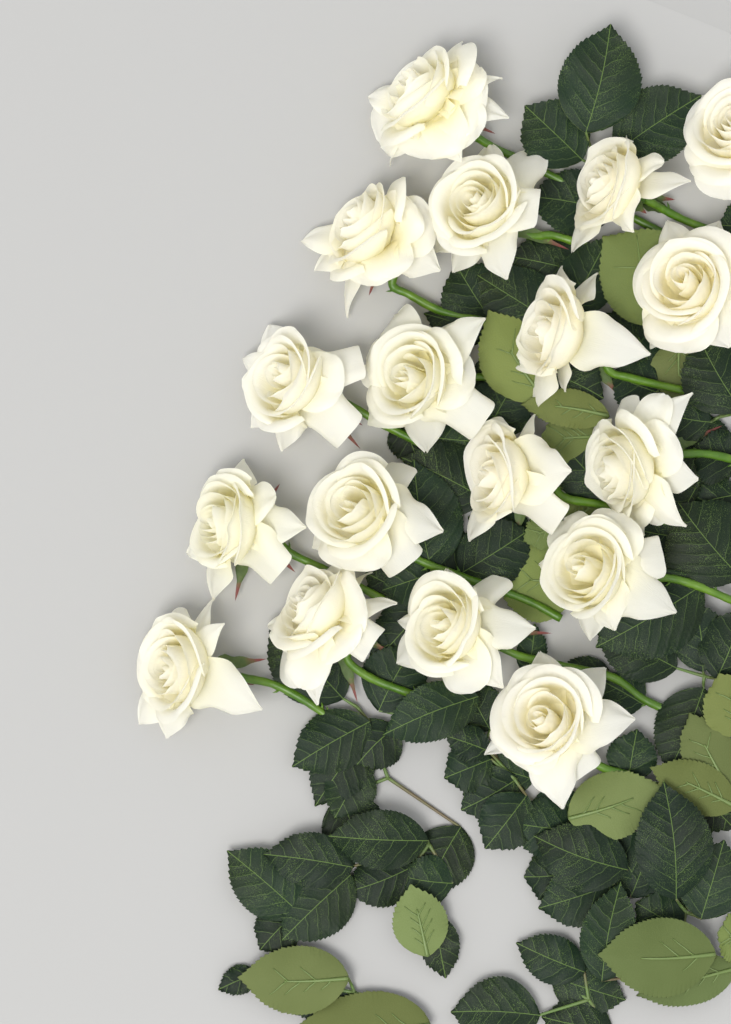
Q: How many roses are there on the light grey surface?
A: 18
